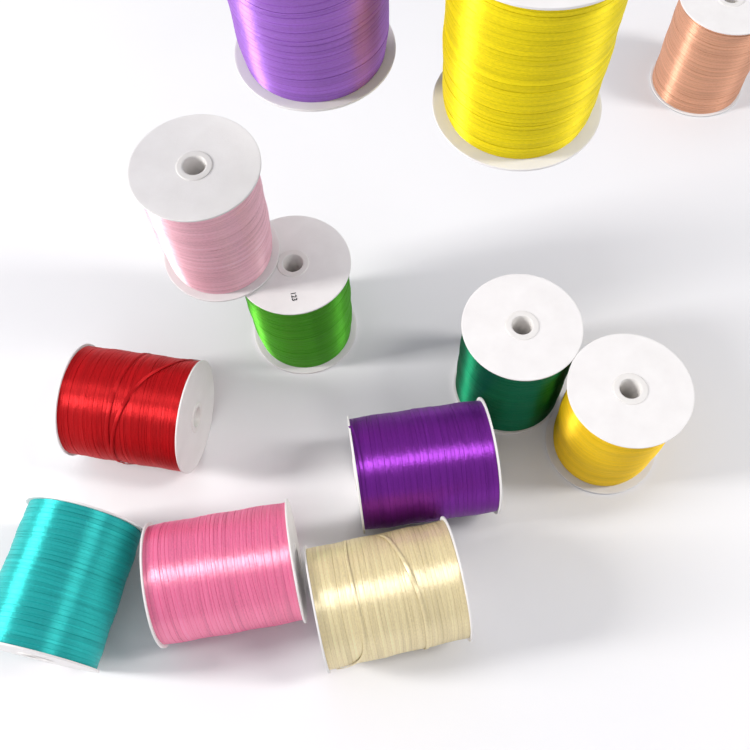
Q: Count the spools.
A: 12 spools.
